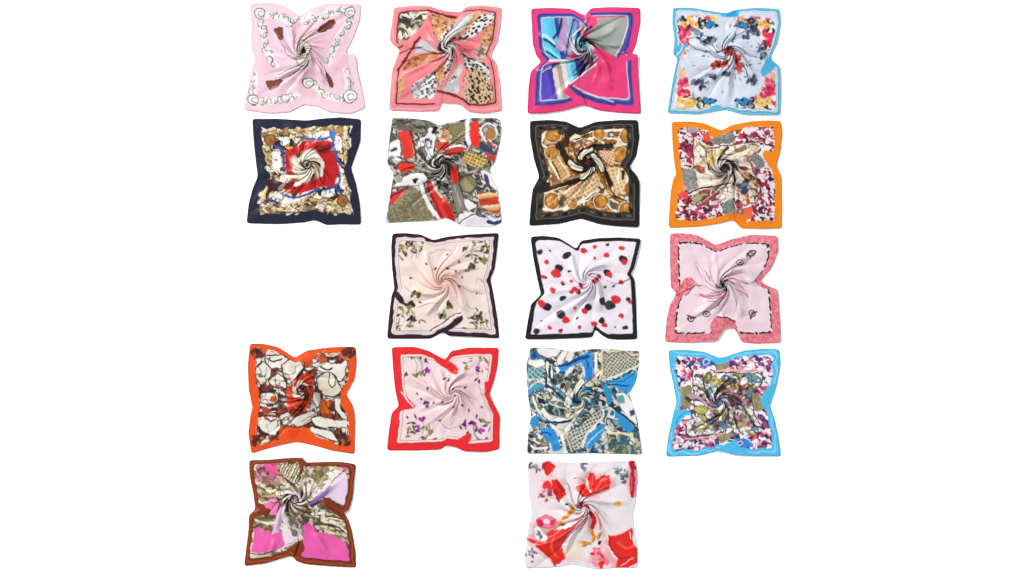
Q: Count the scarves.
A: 17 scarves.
